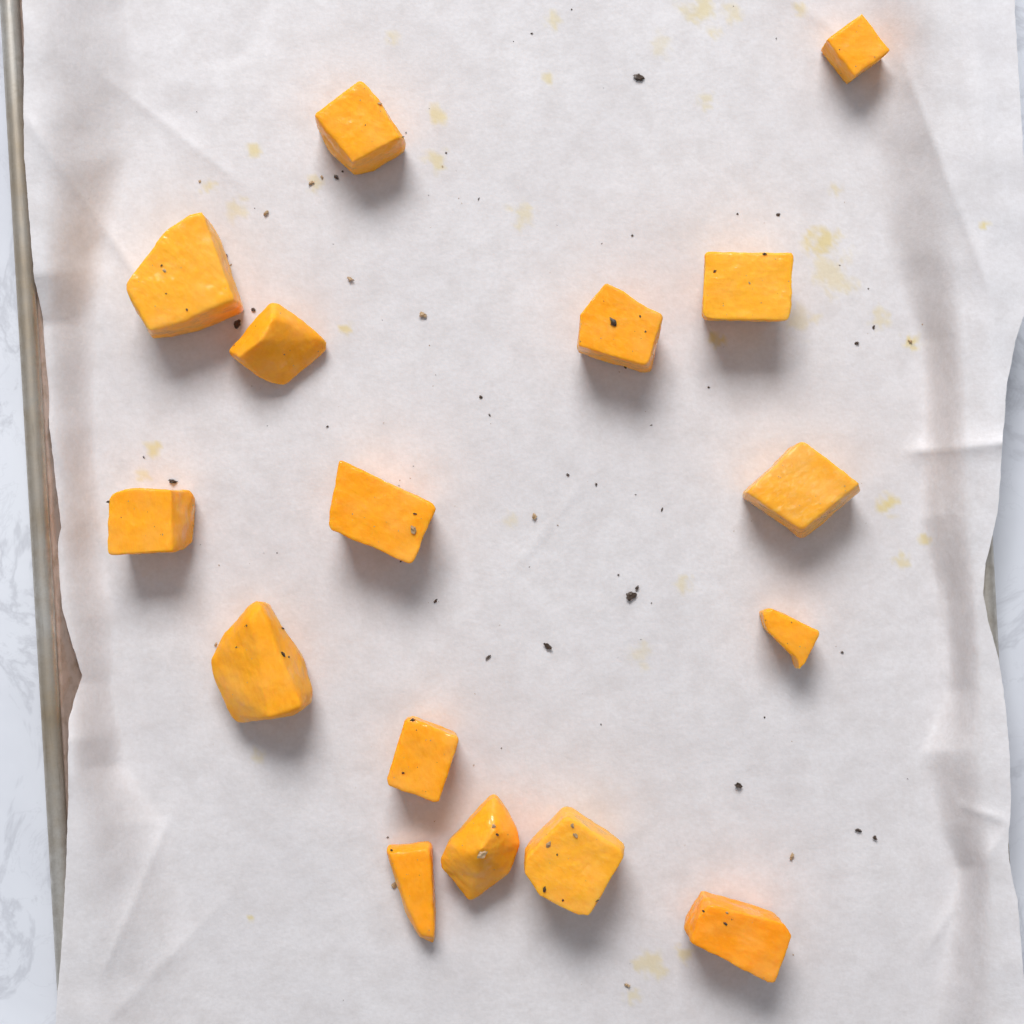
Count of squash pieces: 16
